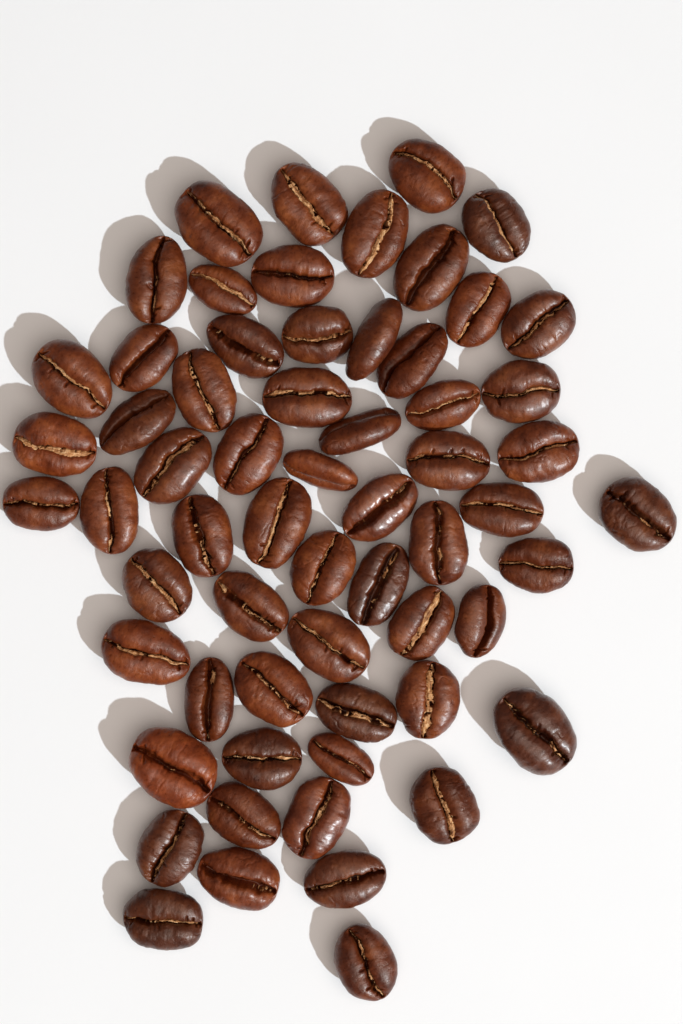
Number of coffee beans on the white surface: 62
